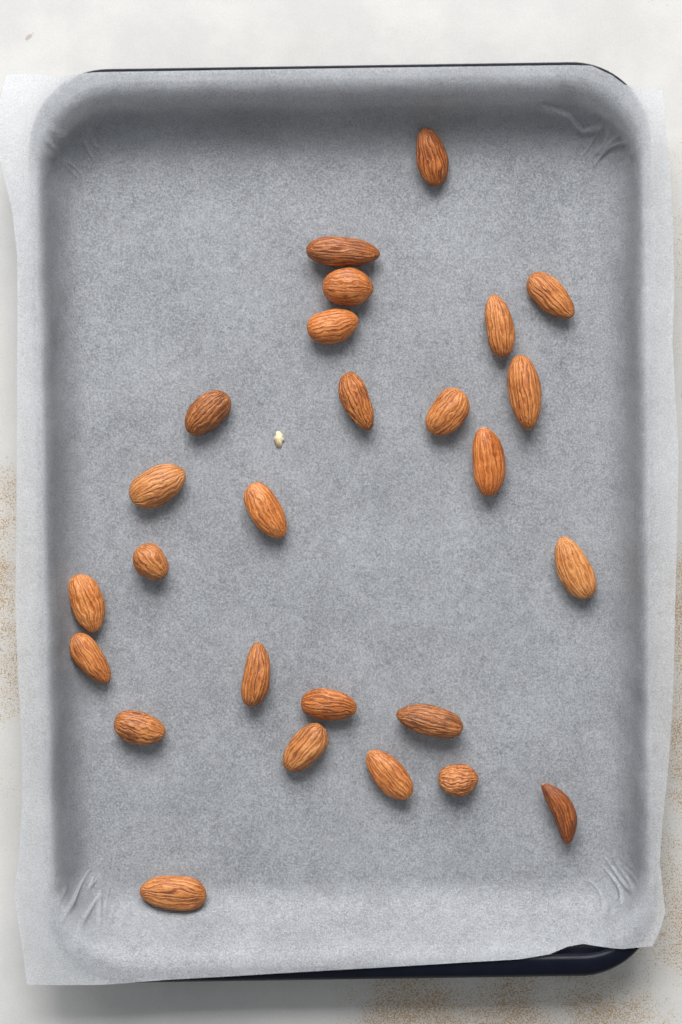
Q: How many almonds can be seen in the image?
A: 26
